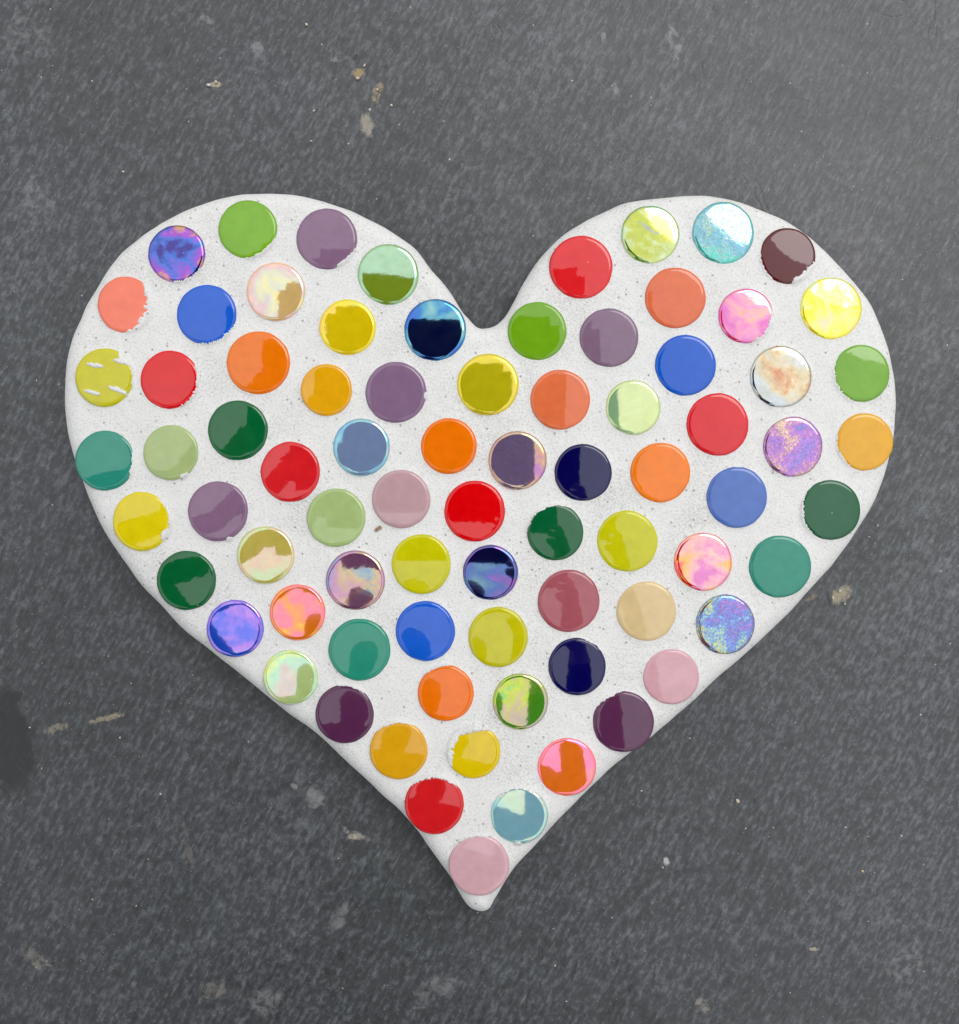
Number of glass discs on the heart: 78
